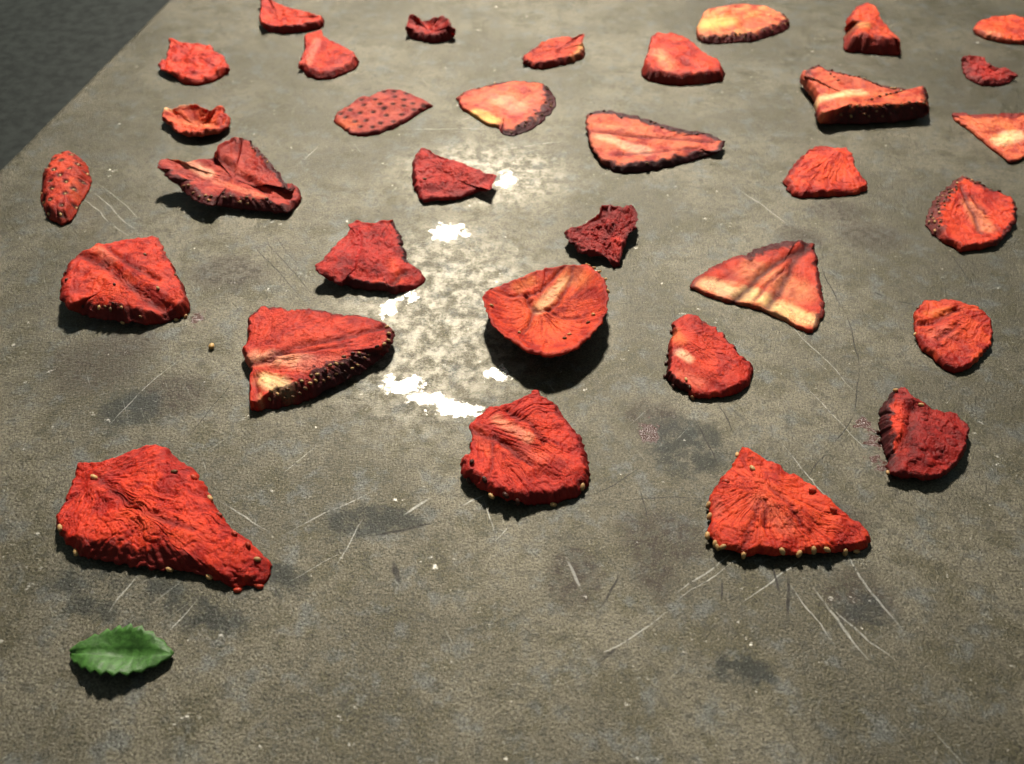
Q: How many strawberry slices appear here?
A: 33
